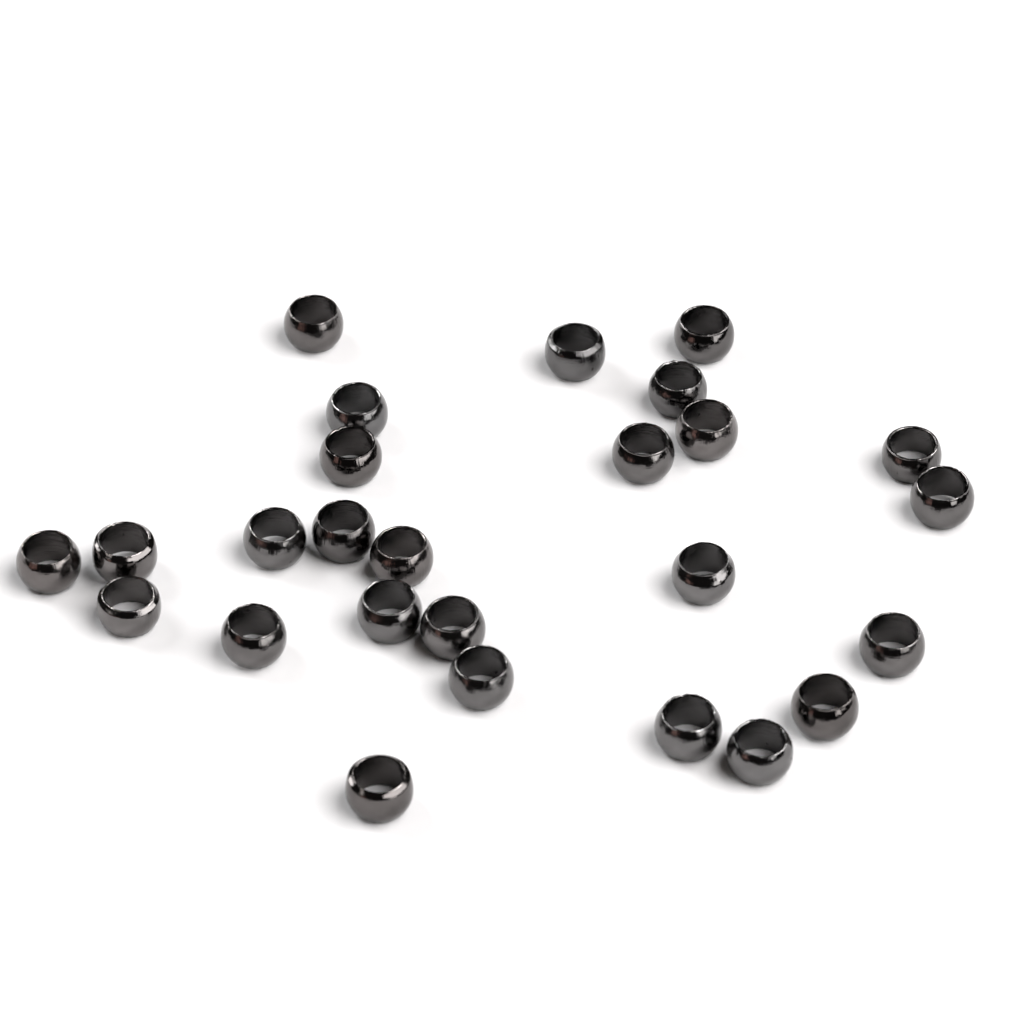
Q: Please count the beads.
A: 26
